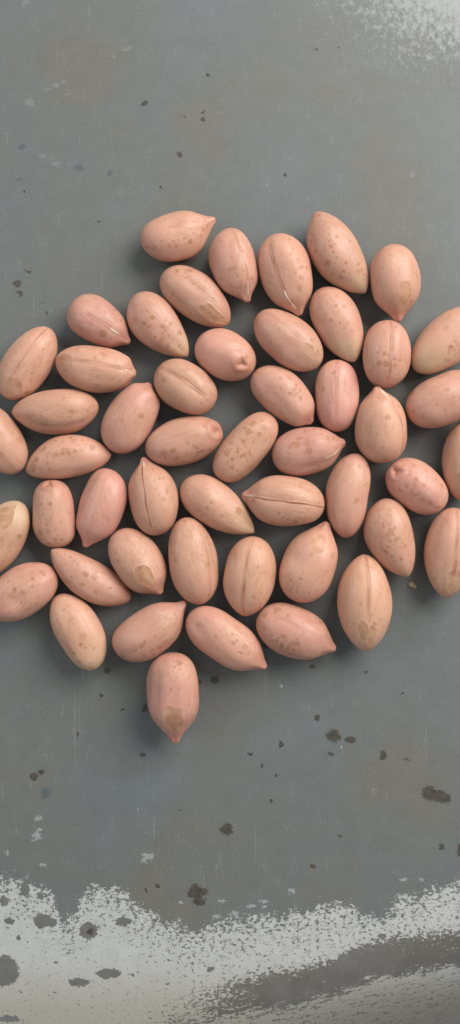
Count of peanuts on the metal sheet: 50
